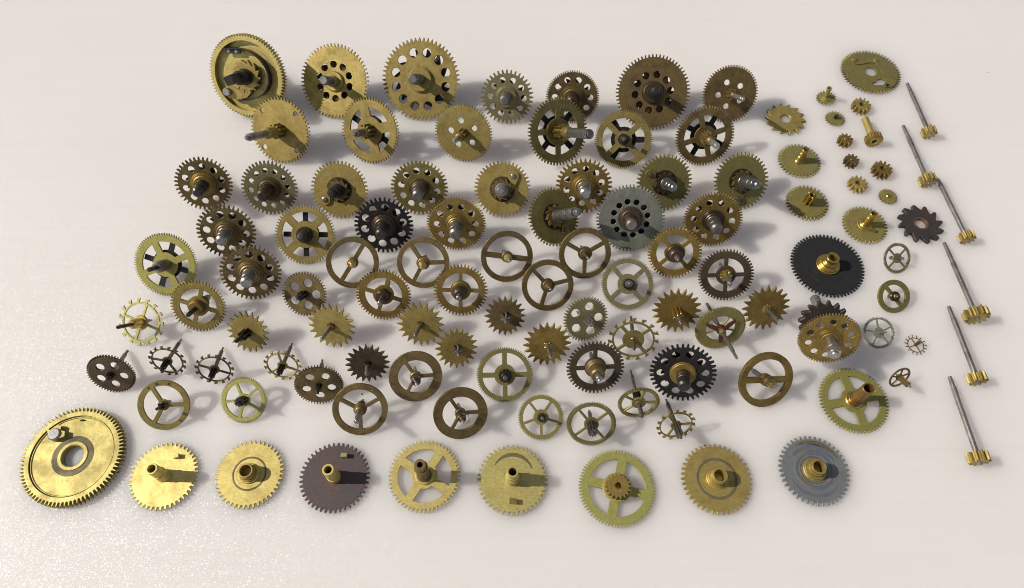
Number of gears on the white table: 94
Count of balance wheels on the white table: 11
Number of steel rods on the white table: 6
